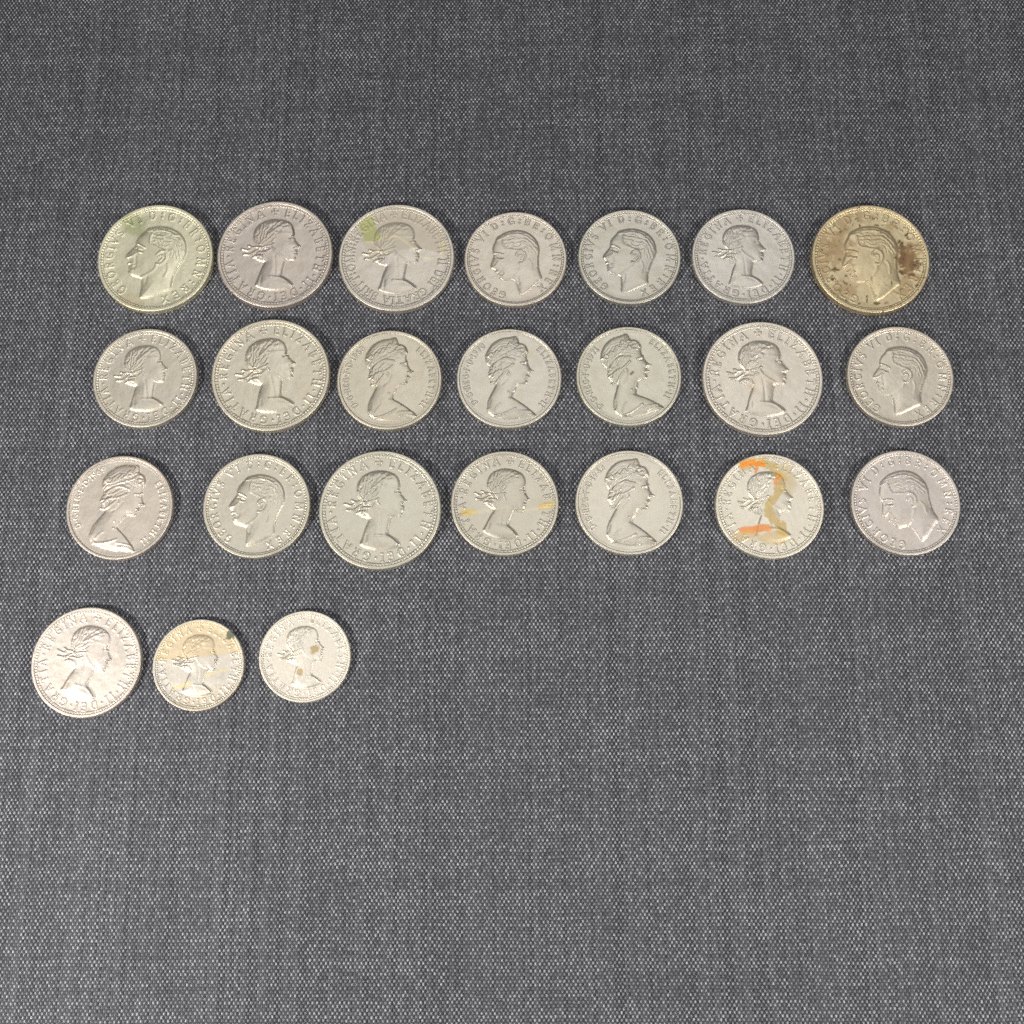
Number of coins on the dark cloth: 24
